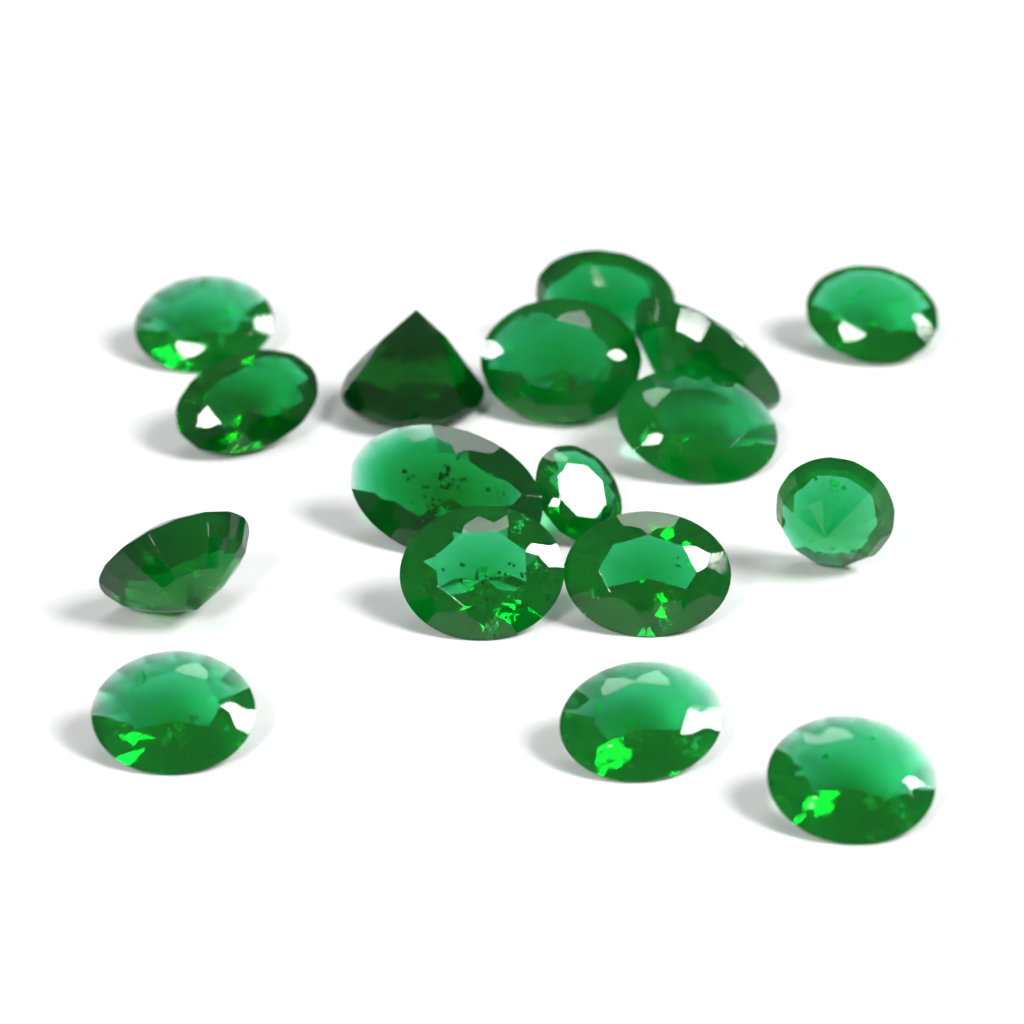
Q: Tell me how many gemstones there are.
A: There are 17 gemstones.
